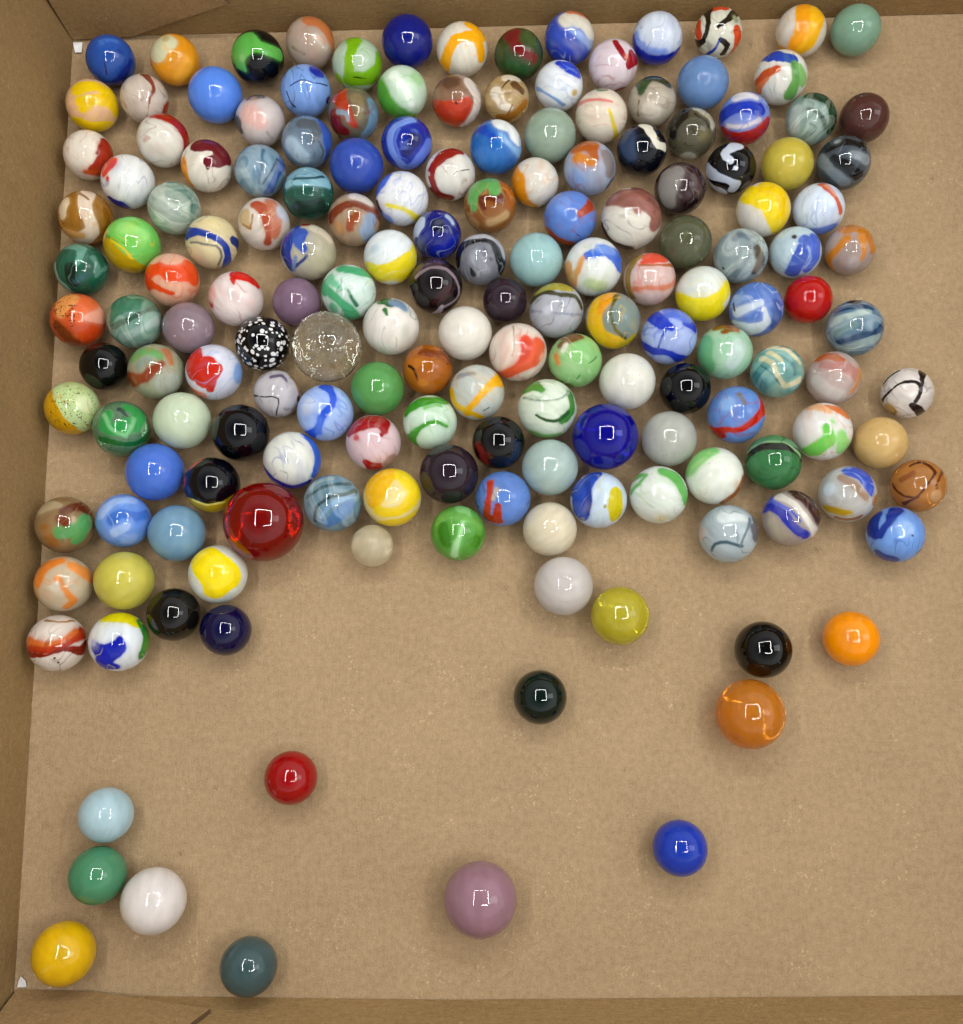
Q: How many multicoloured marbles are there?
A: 120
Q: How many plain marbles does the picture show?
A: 49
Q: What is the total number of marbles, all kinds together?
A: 169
